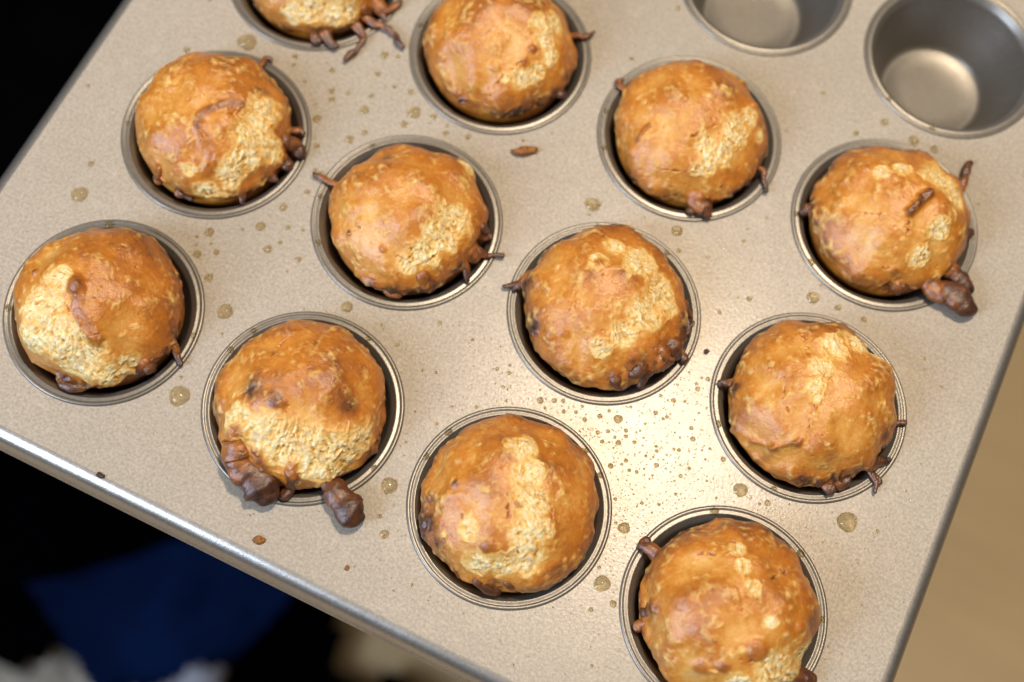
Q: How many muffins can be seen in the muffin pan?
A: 12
